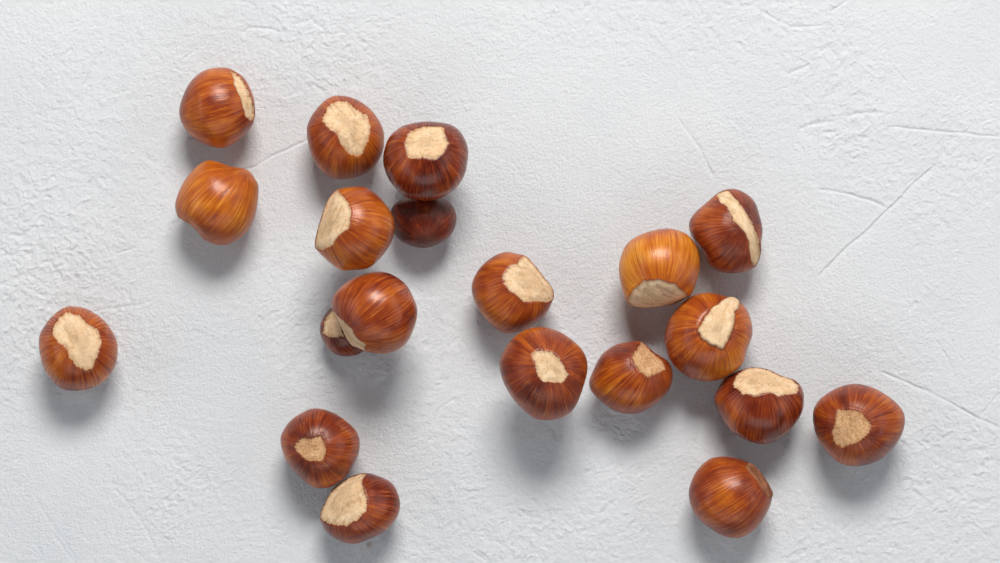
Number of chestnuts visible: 20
